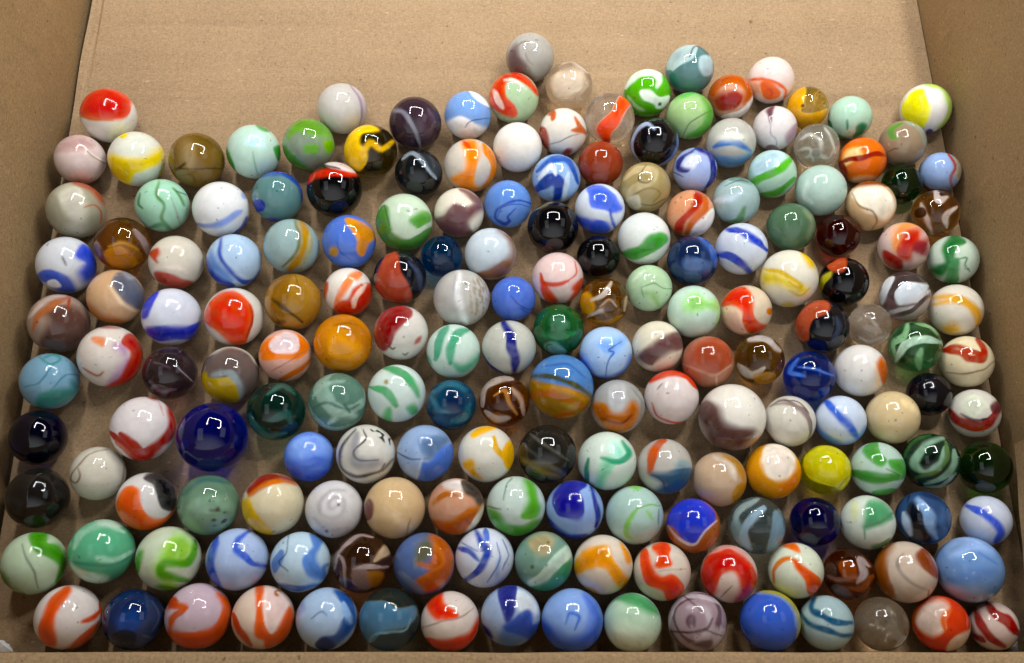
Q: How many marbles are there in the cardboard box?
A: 187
